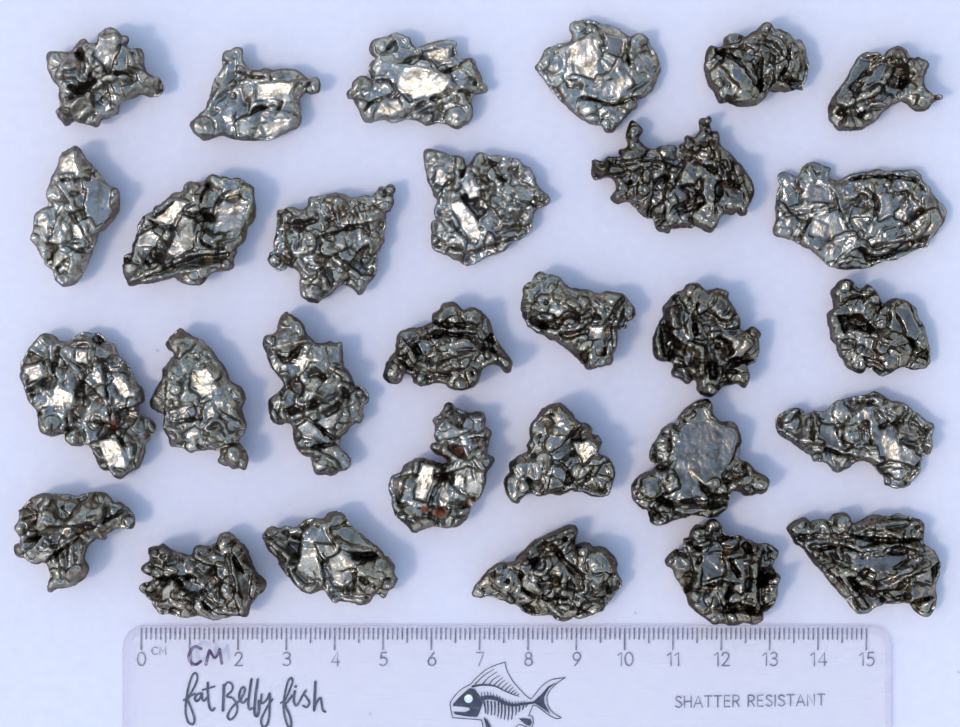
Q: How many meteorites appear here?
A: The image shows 29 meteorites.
